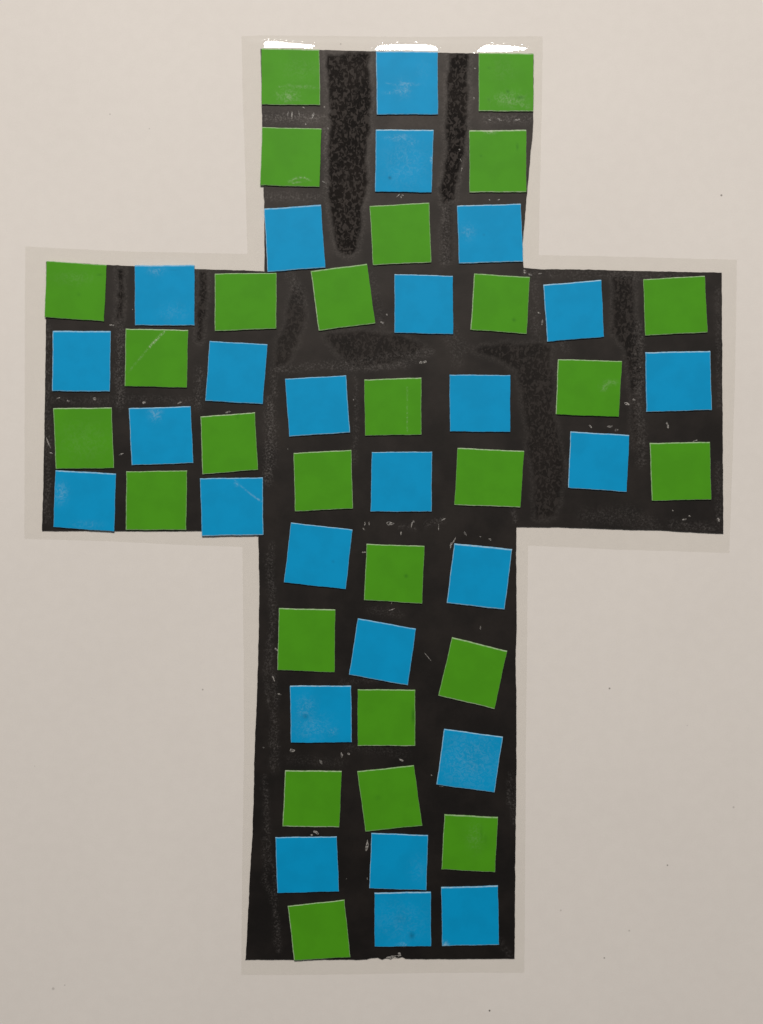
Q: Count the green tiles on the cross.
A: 27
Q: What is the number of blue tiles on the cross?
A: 26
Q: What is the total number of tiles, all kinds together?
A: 53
